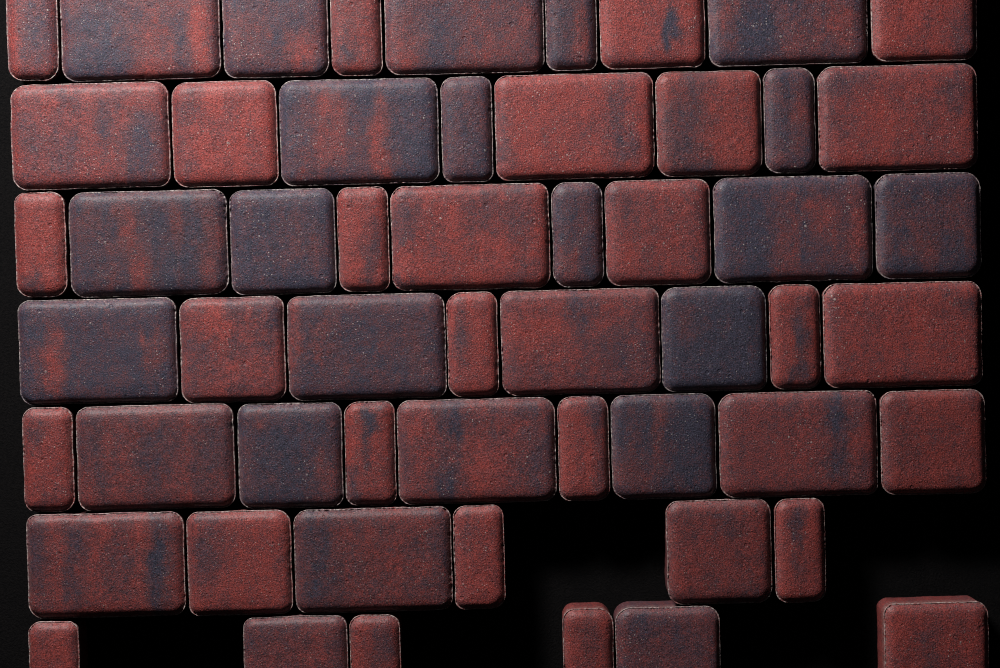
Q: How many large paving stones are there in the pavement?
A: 19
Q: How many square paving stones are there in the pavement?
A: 18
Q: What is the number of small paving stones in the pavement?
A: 18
